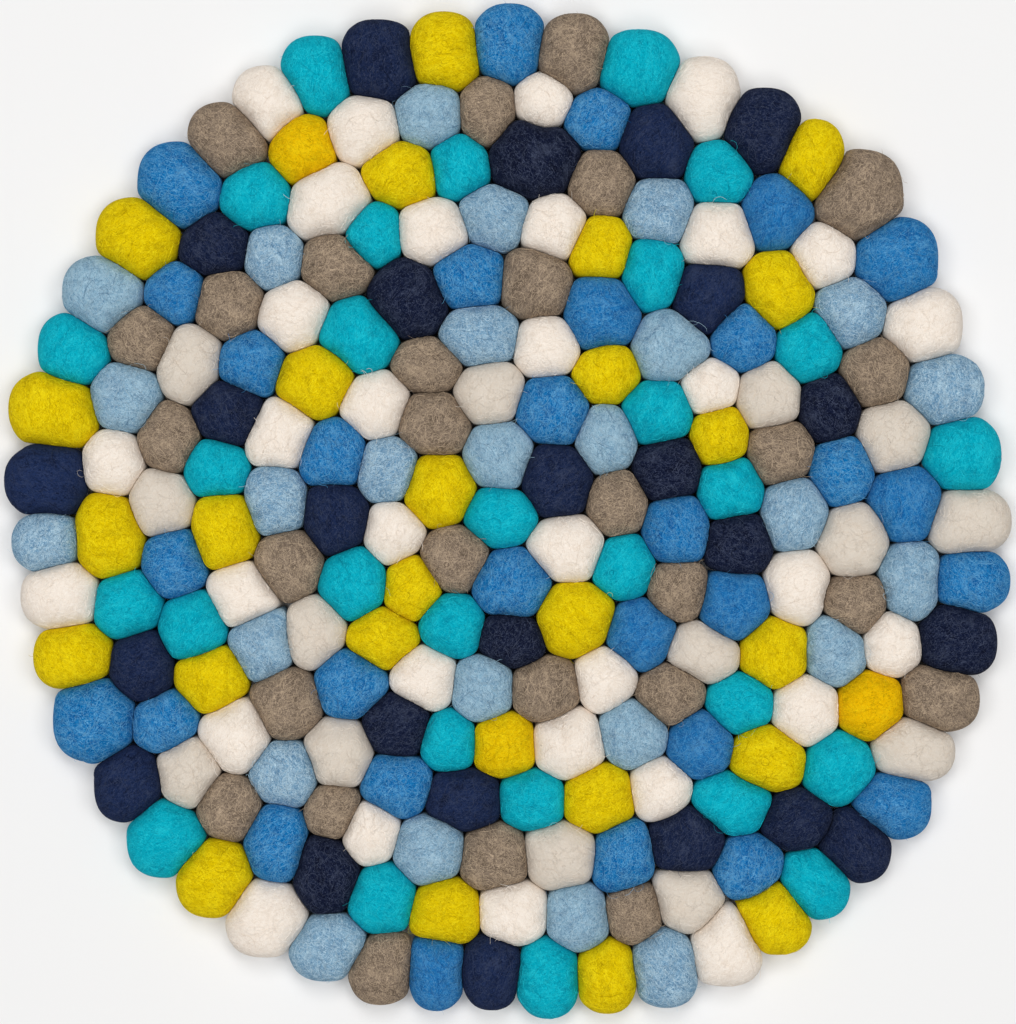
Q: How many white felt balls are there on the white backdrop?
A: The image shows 46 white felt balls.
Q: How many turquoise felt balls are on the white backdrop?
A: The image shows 29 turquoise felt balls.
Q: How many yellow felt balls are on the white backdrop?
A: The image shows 28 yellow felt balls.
